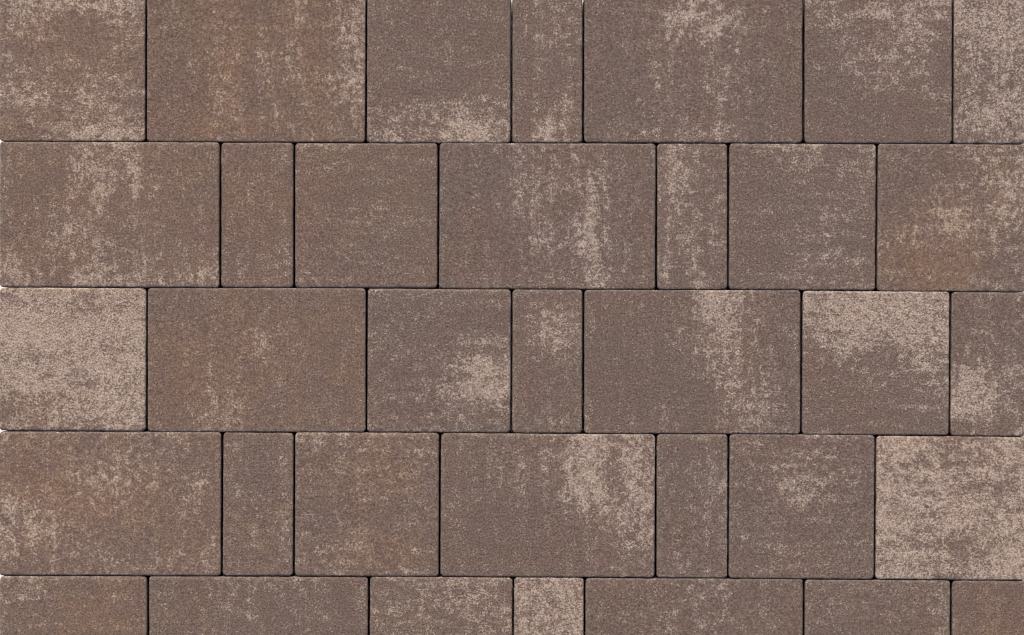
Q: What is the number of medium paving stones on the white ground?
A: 15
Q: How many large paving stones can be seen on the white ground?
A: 10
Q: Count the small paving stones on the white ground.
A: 10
